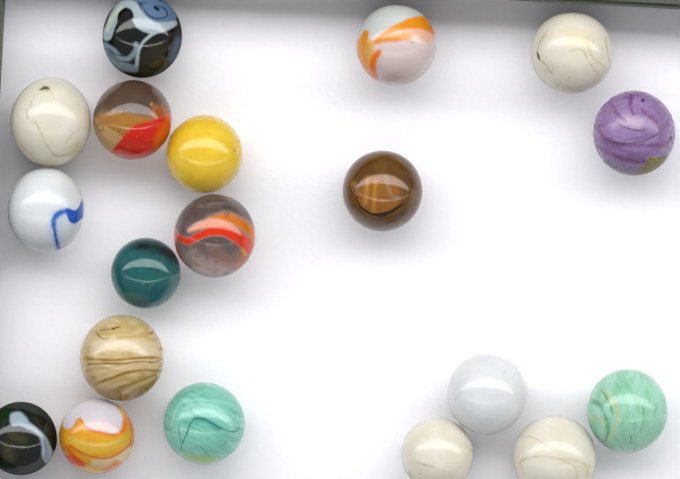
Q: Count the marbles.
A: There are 19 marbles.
